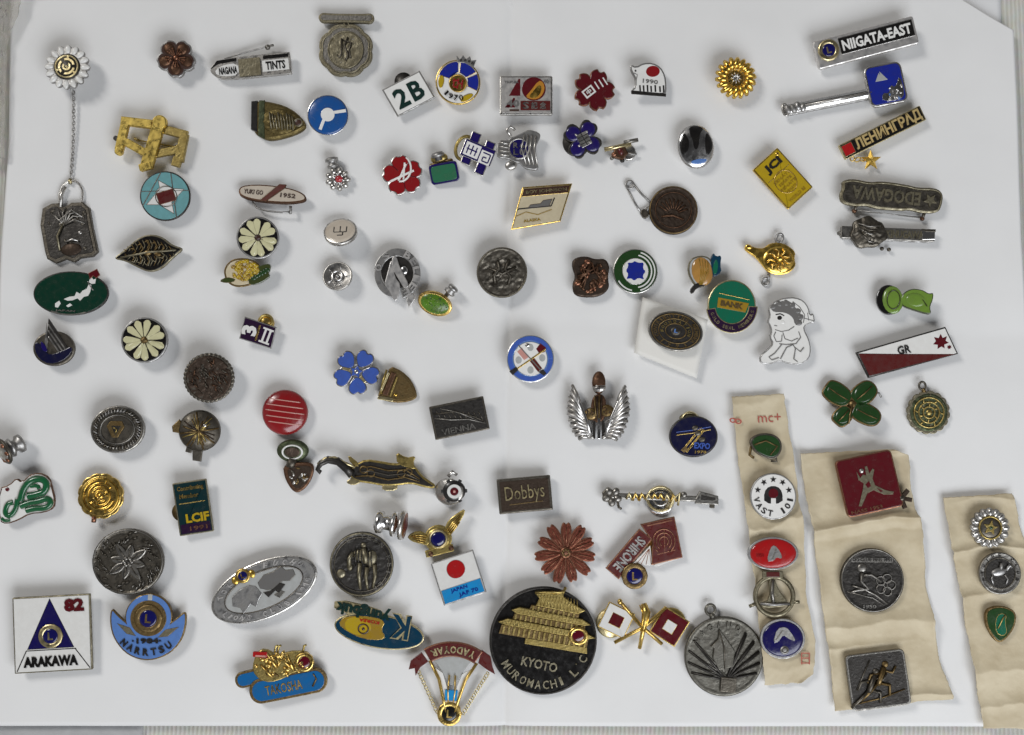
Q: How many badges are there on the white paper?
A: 99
